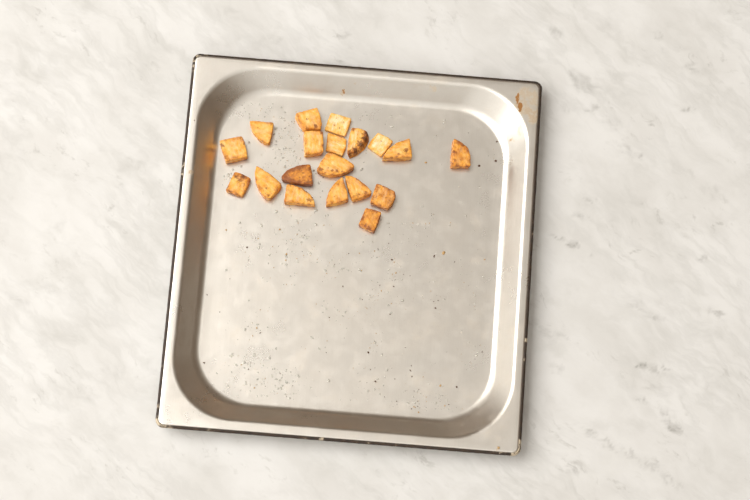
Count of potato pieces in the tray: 19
